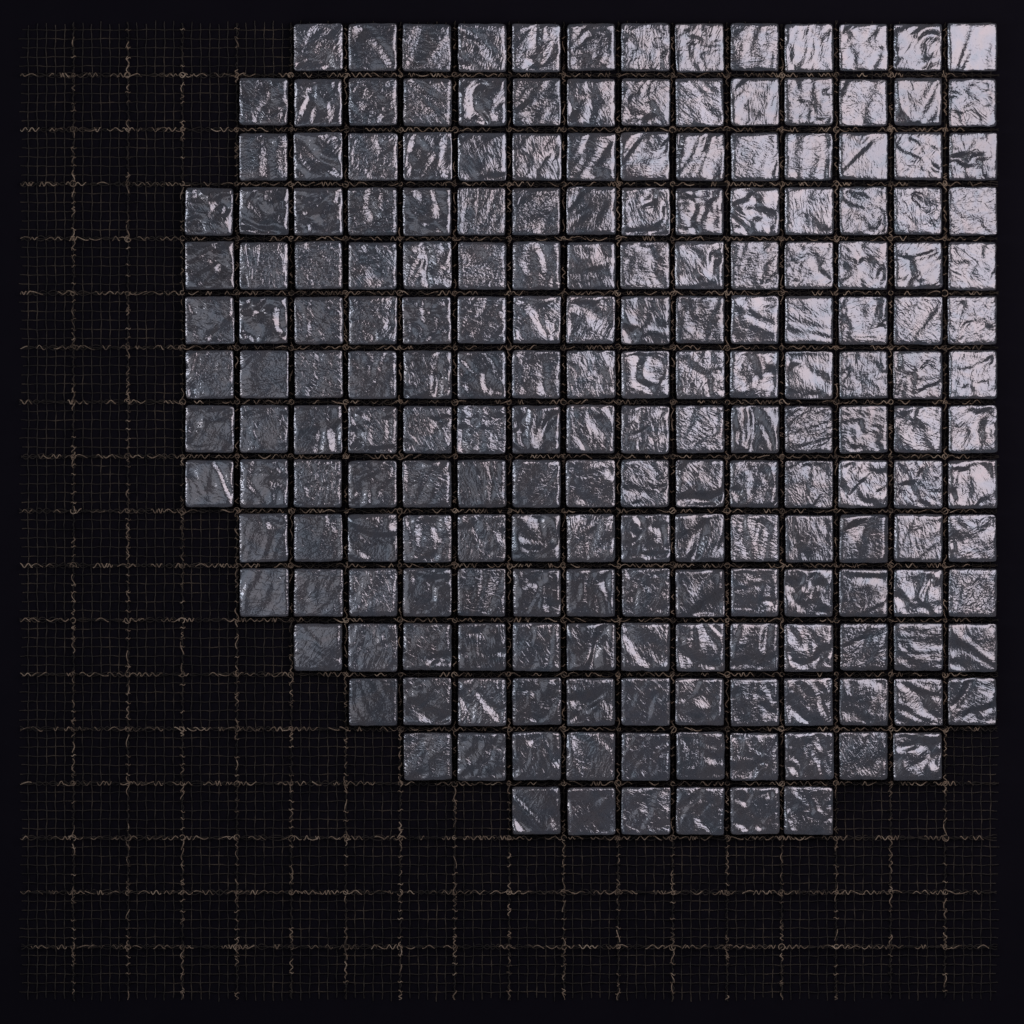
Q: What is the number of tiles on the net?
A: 200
